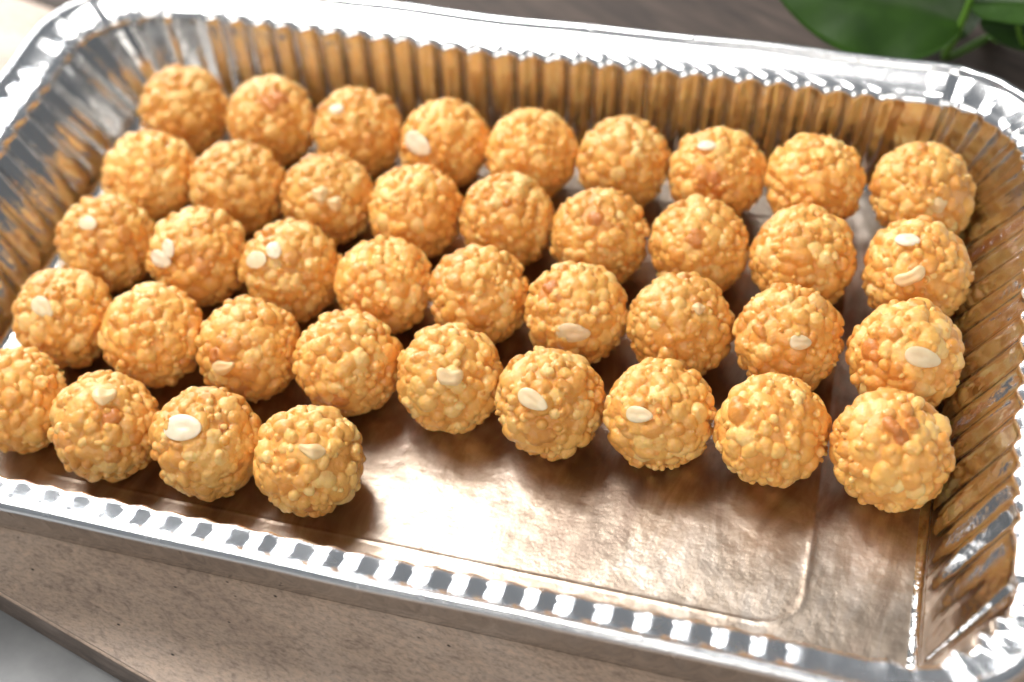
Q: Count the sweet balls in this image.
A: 40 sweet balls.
